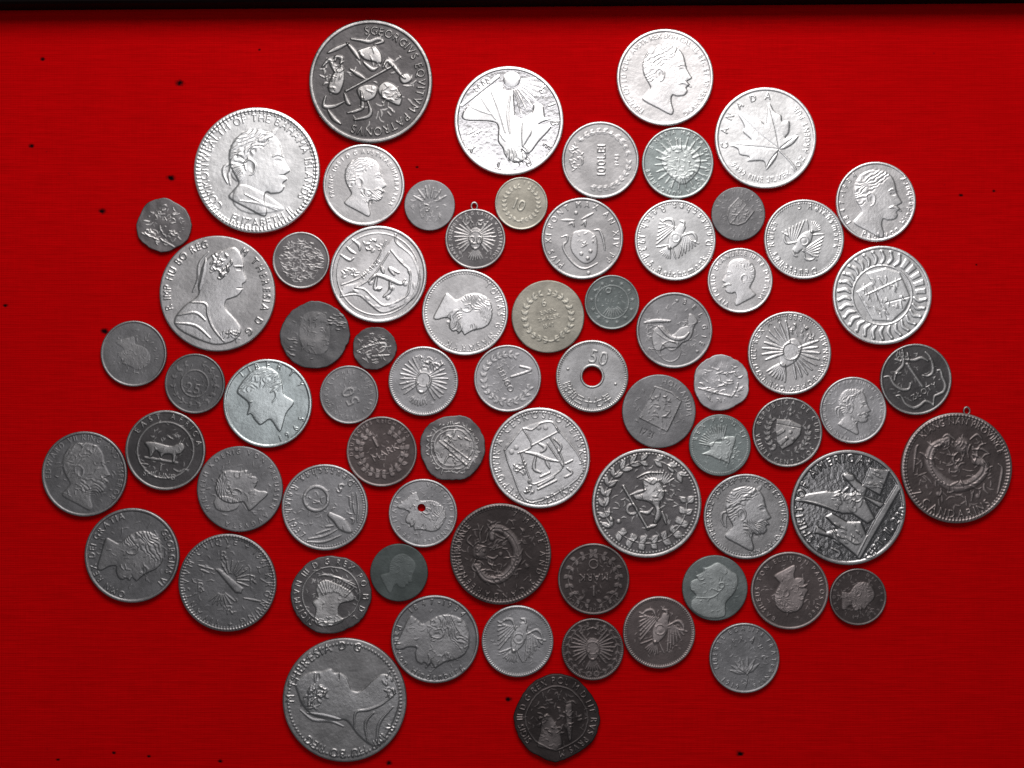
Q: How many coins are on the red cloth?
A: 70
